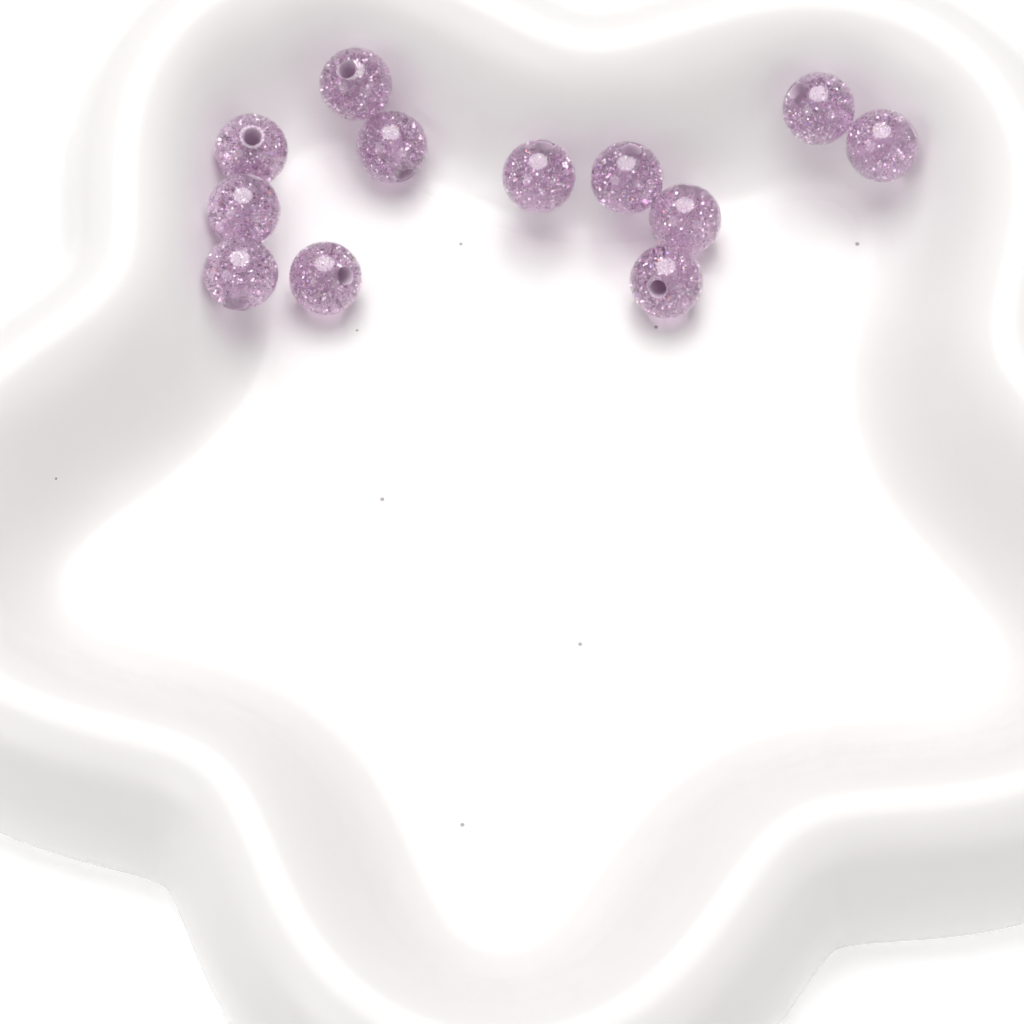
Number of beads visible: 12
